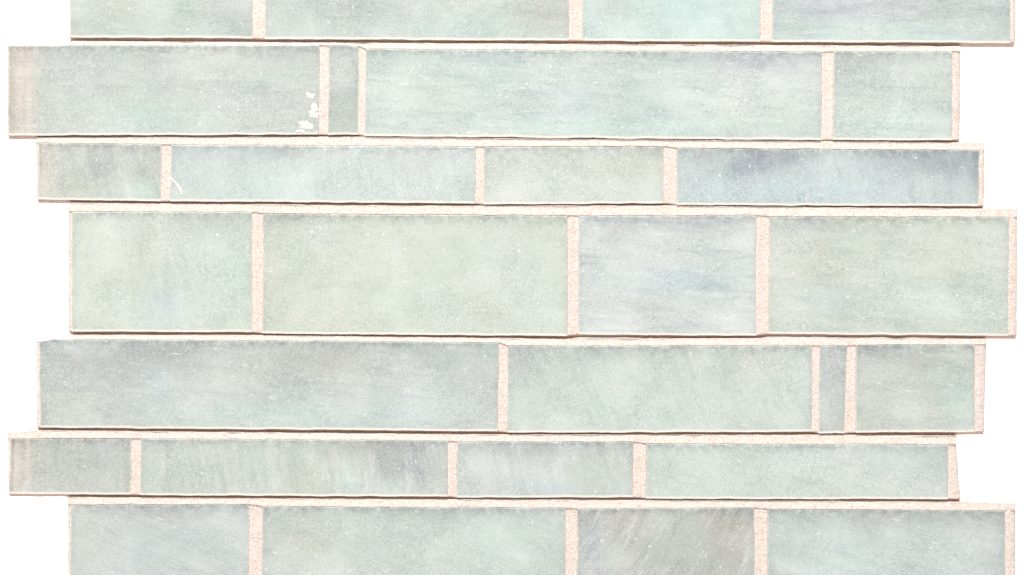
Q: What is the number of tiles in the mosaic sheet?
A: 28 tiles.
